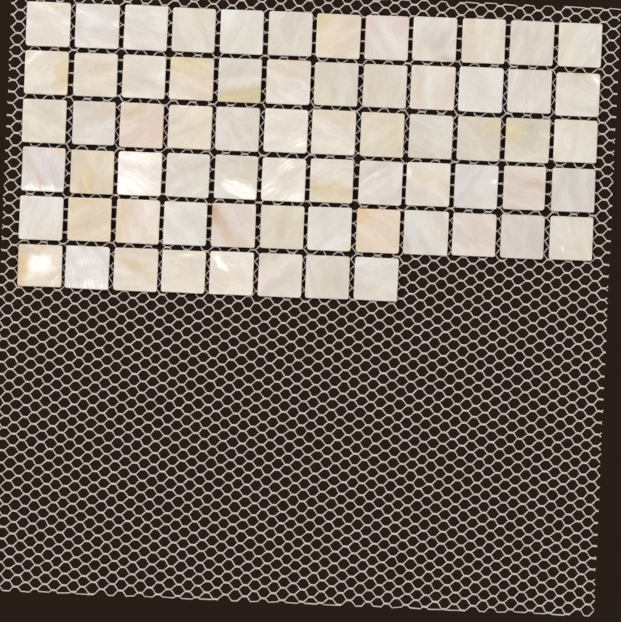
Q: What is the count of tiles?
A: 68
